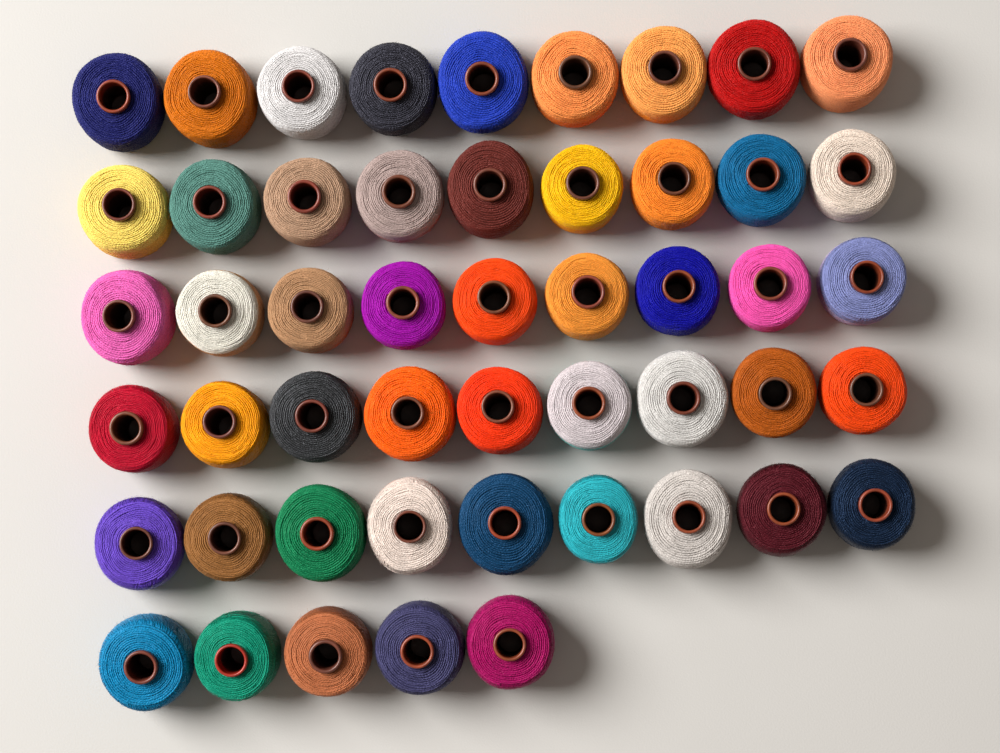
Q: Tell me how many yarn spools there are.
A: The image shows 50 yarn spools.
